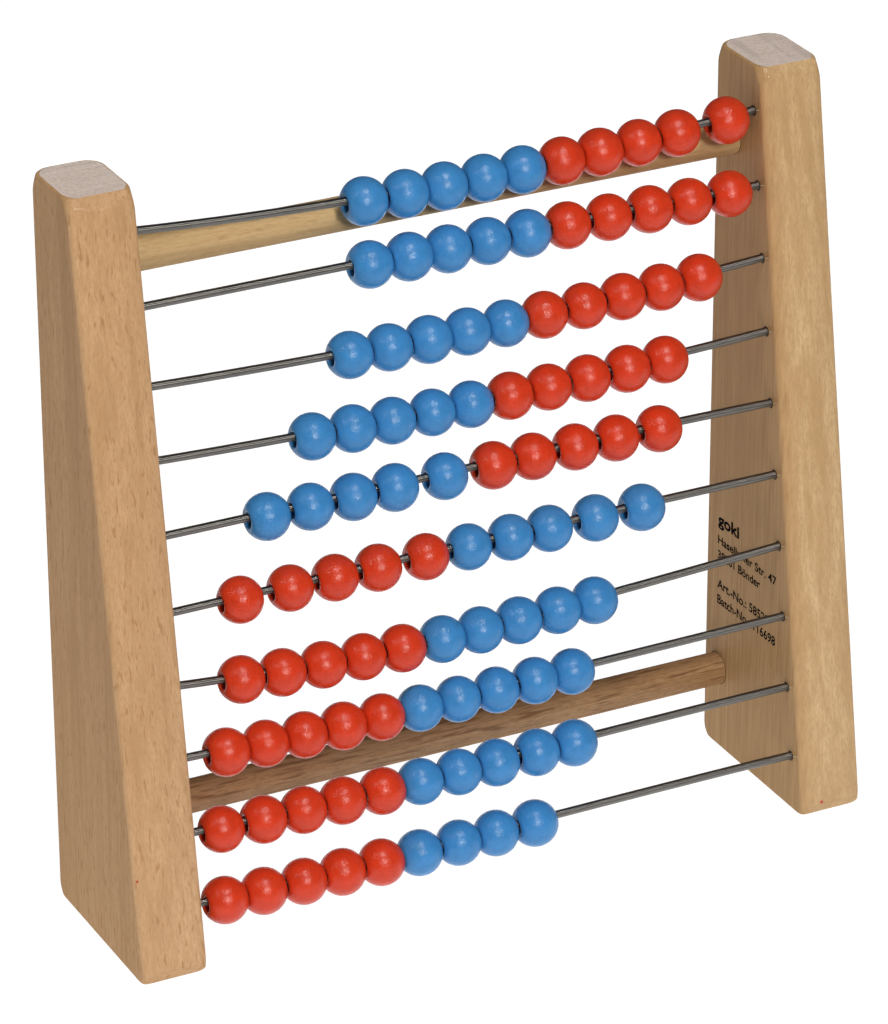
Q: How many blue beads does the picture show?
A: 49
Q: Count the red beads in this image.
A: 50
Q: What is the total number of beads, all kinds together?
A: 99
